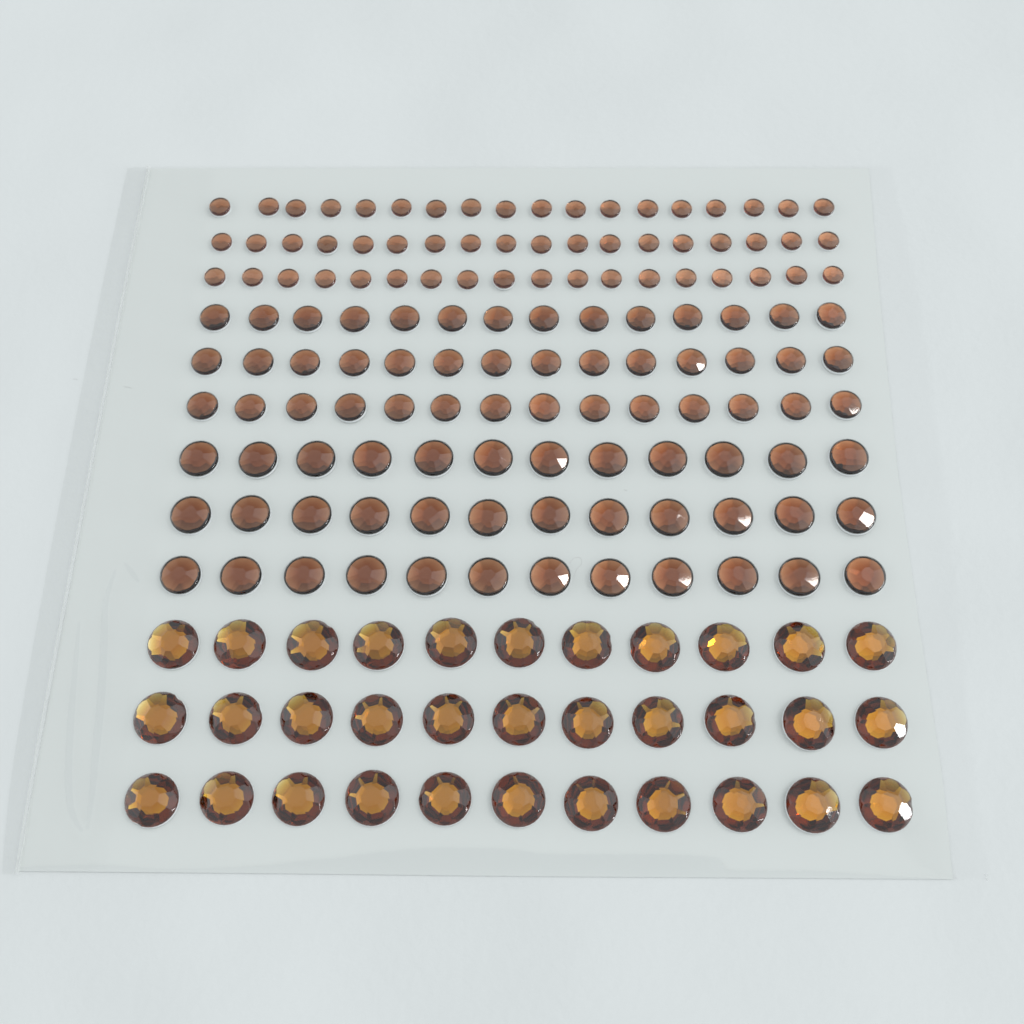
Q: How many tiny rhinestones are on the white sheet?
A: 54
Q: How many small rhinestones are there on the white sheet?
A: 42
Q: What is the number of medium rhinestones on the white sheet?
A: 36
